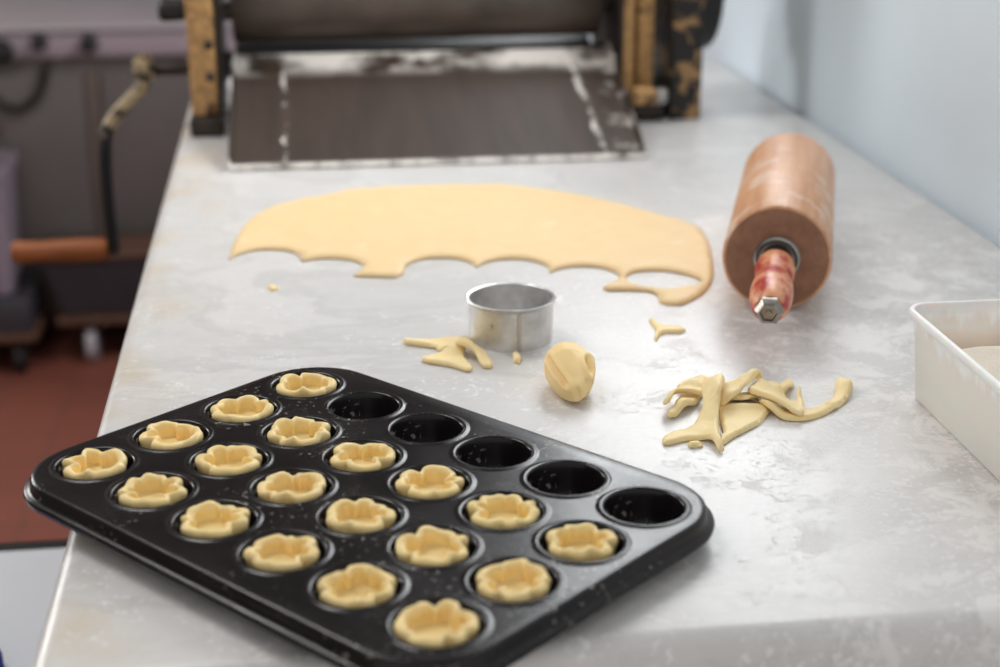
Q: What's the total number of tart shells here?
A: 19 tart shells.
